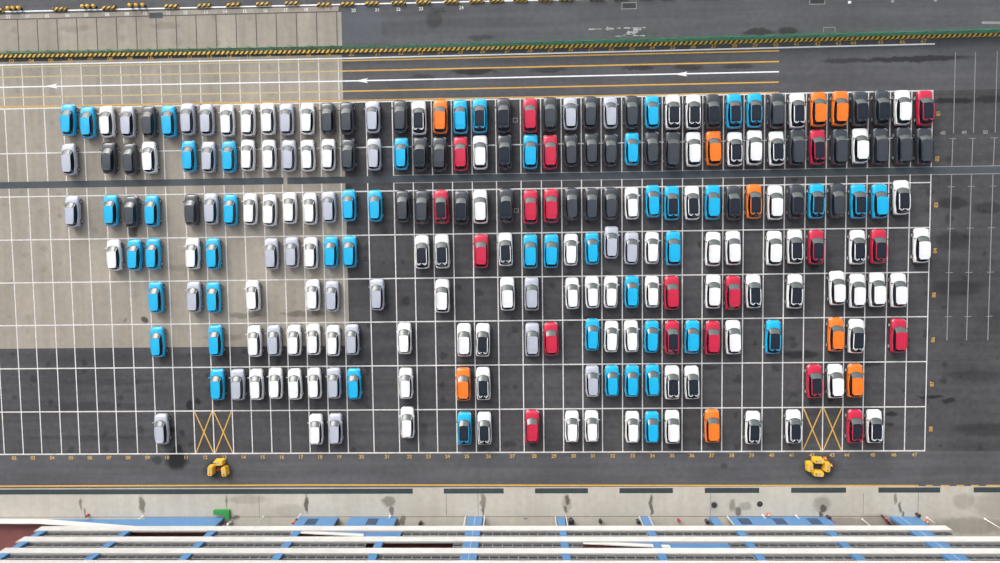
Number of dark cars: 40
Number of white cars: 89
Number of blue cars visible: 49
